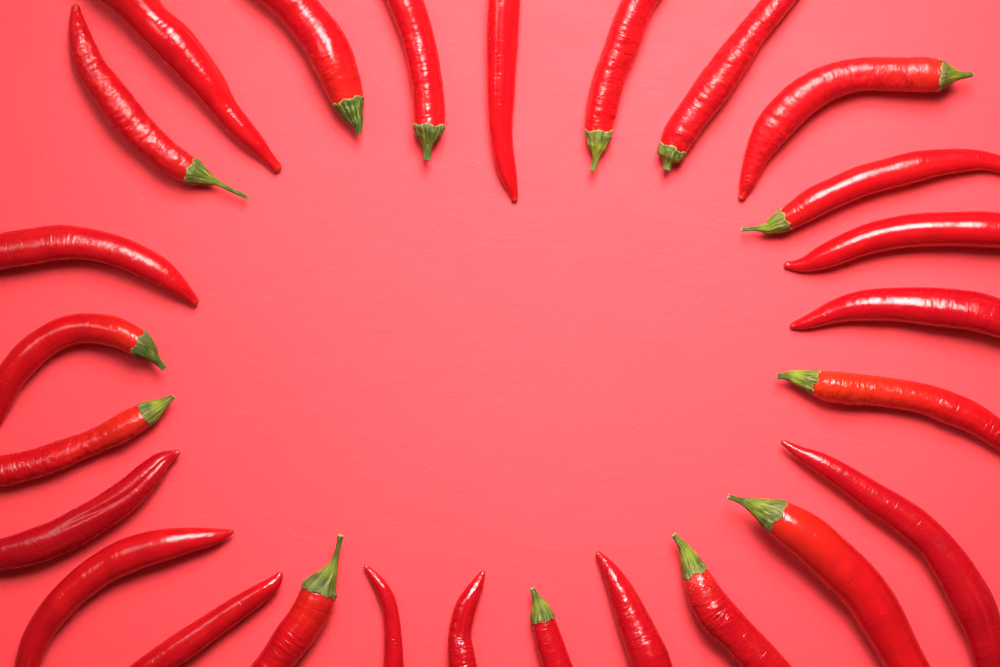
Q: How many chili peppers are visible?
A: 26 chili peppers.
